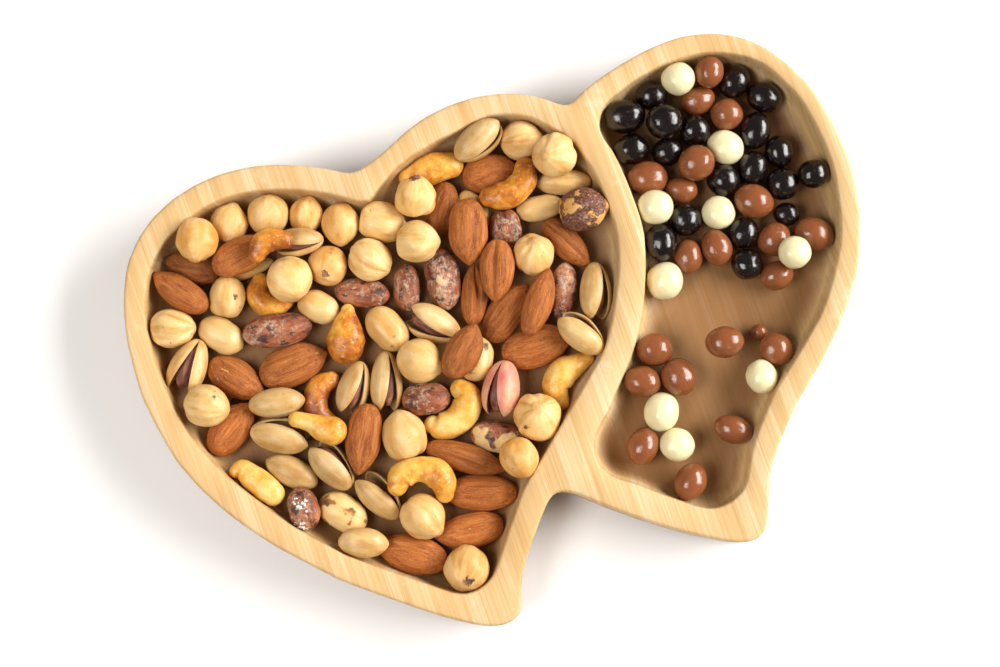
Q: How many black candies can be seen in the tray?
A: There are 19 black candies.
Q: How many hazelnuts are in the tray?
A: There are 24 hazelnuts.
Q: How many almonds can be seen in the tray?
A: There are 21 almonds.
